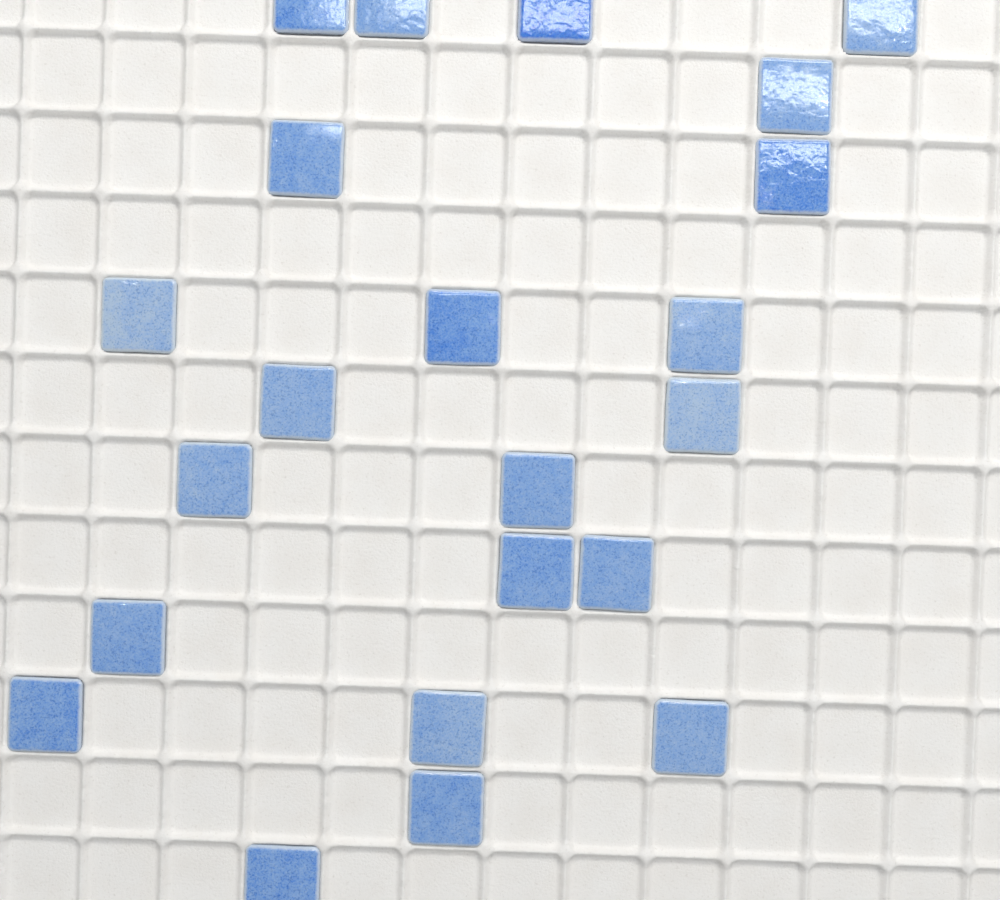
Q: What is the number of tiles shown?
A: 22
